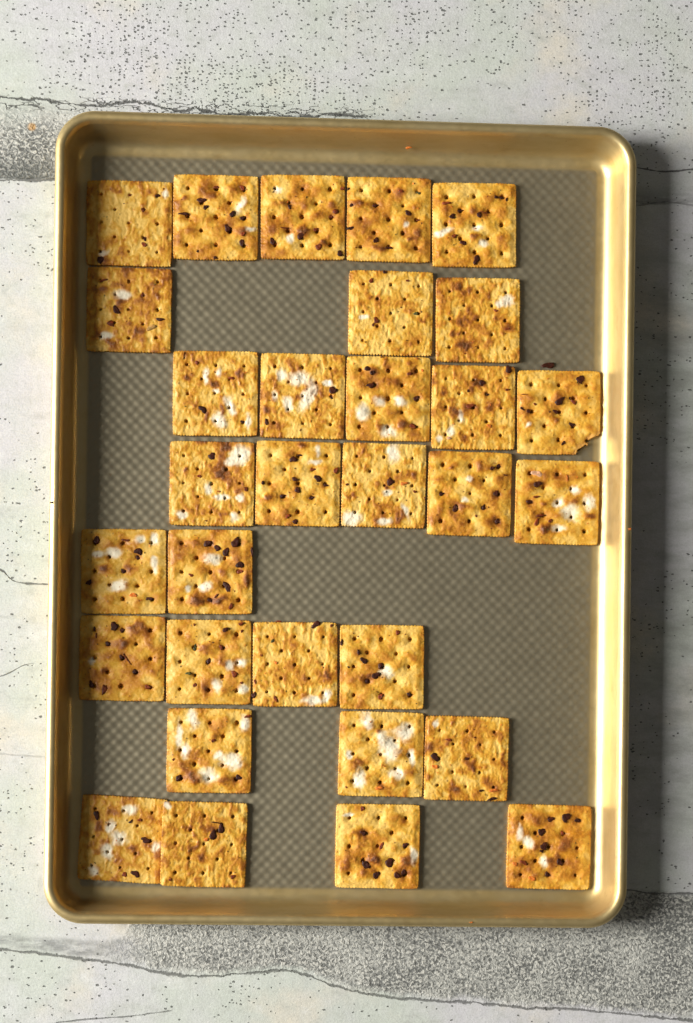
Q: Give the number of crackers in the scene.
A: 31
